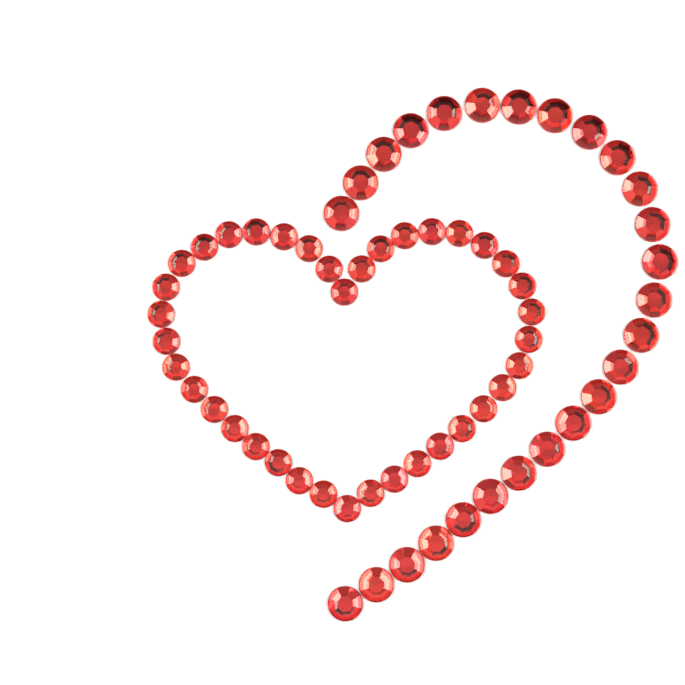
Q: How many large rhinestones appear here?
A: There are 26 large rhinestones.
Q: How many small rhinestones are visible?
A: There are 38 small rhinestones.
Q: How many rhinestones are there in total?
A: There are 64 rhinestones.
